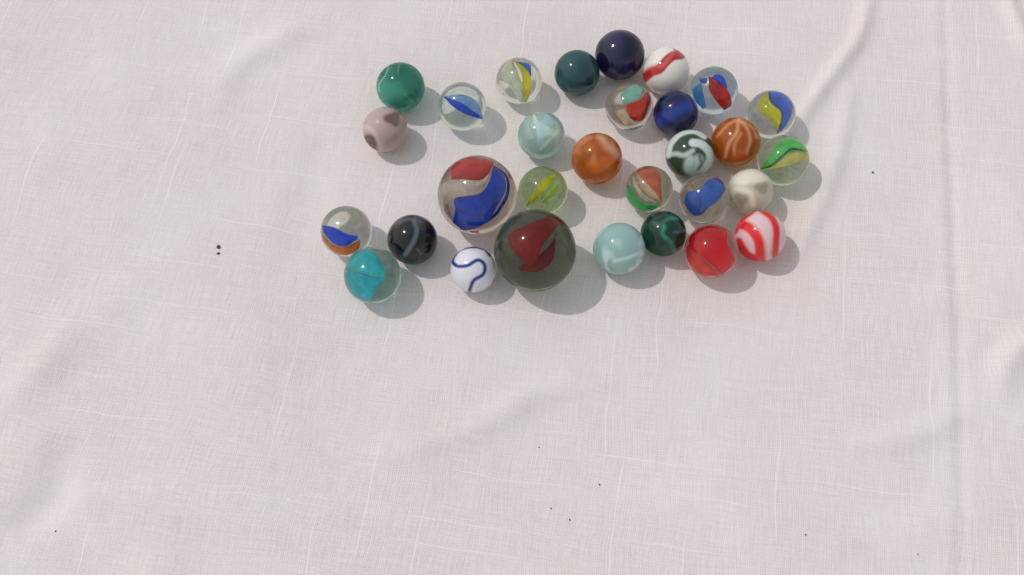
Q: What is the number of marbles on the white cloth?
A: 30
